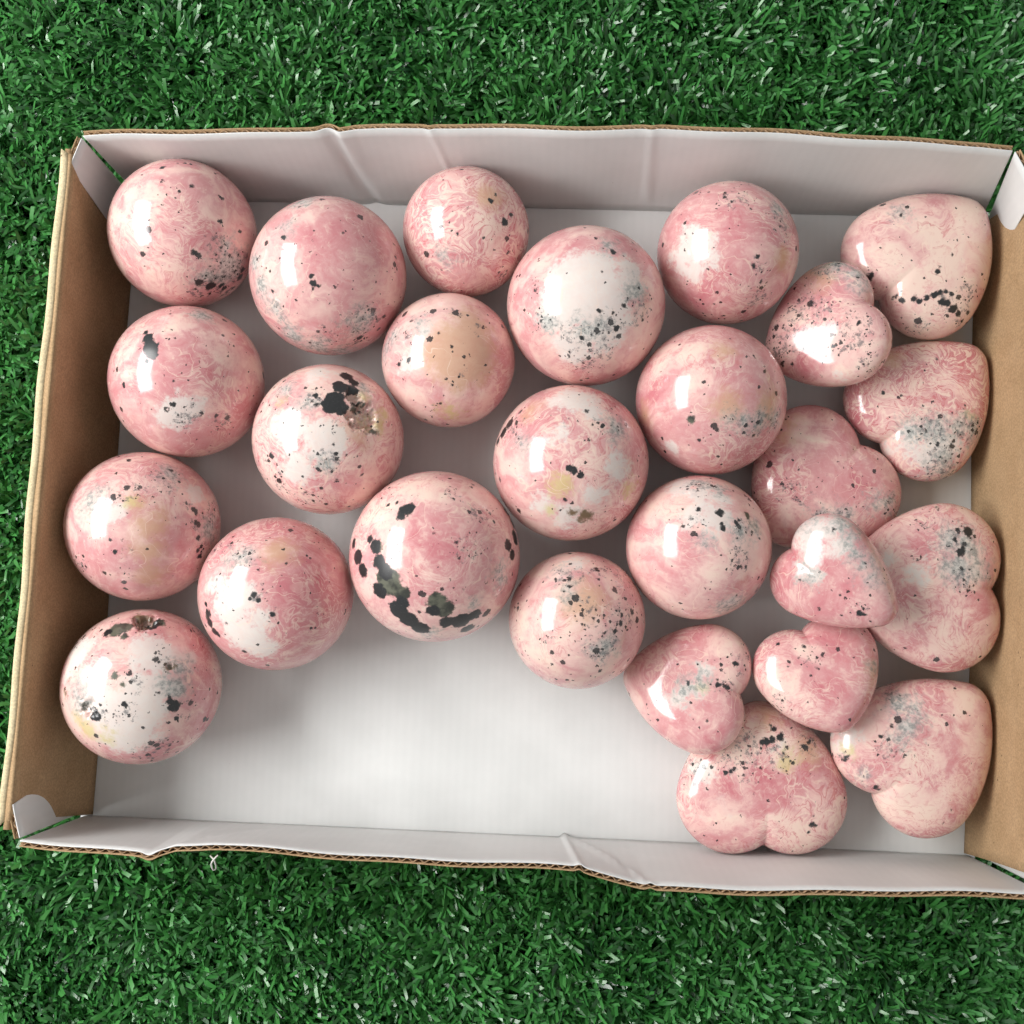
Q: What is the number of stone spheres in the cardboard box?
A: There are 16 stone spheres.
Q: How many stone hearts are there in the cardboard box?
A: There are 10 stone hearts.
